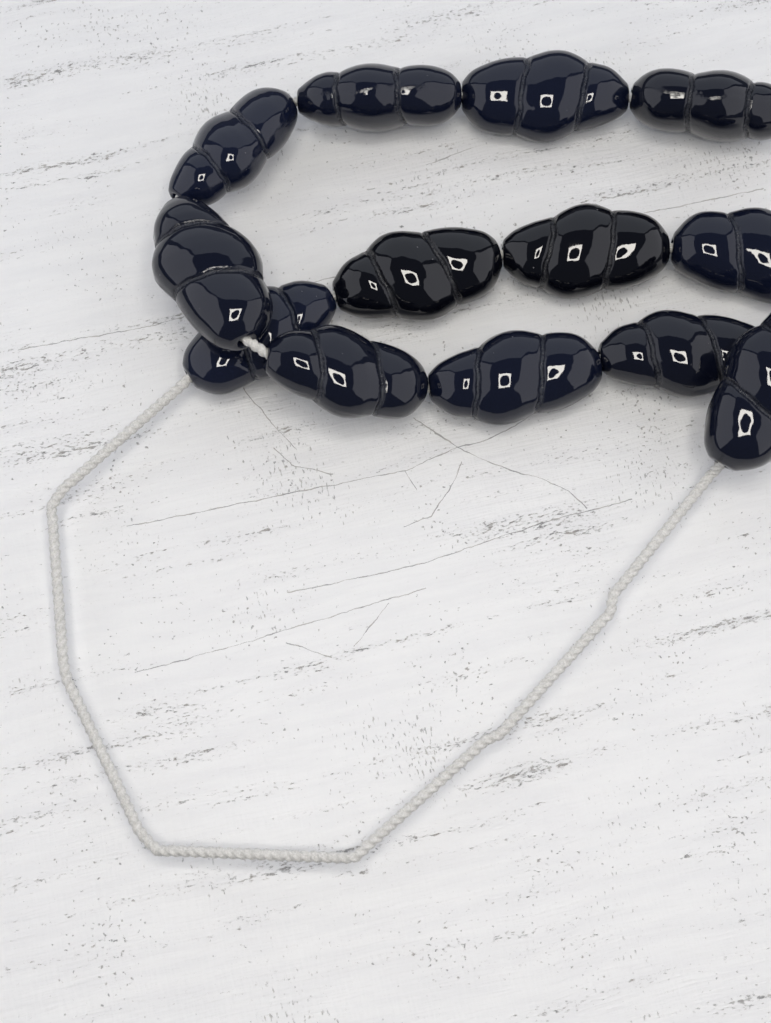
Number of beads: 13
